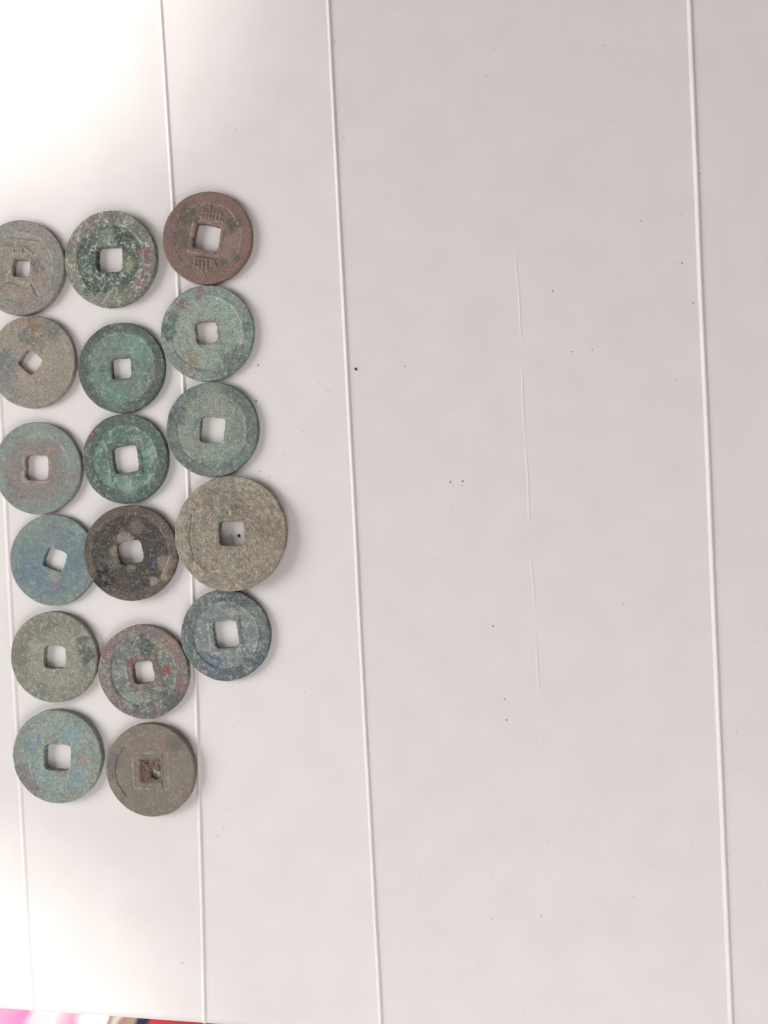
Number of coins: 17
